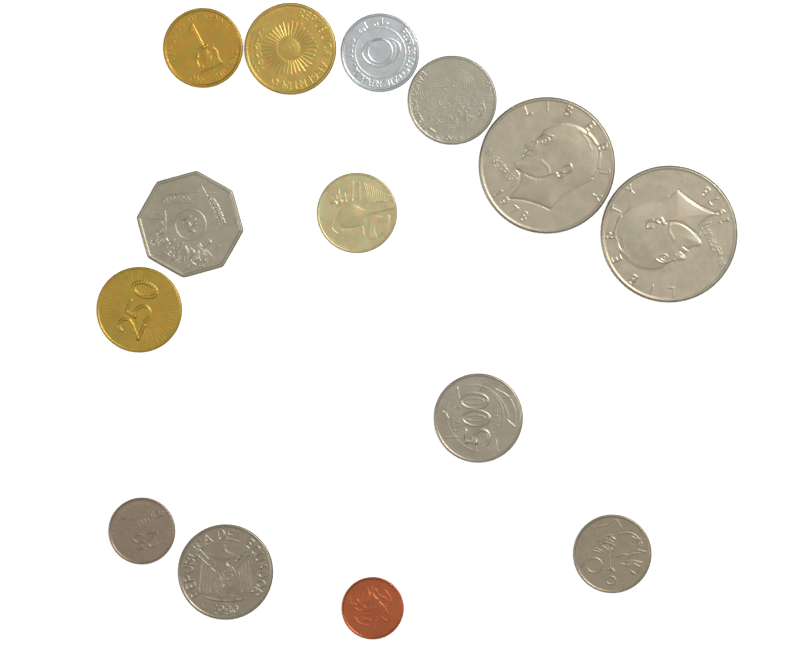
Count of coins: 14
